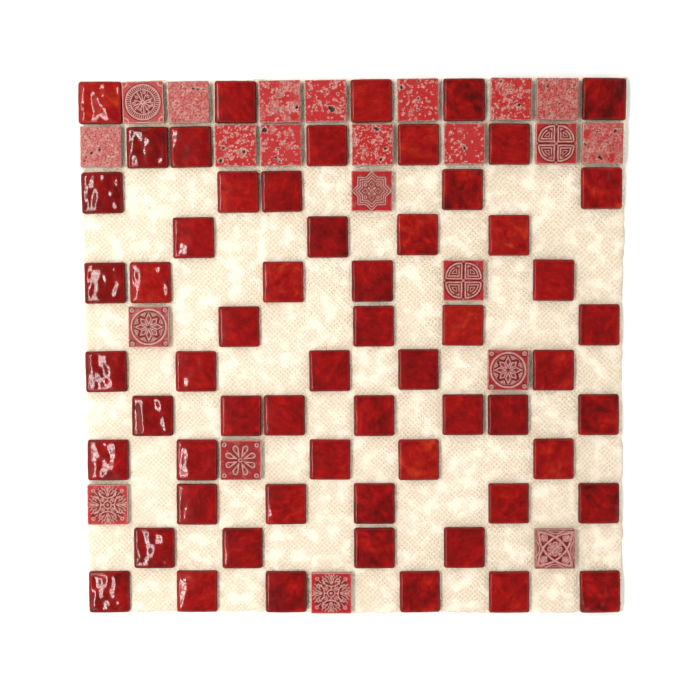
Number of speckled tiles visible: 12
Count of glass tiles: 60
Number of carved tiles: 10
